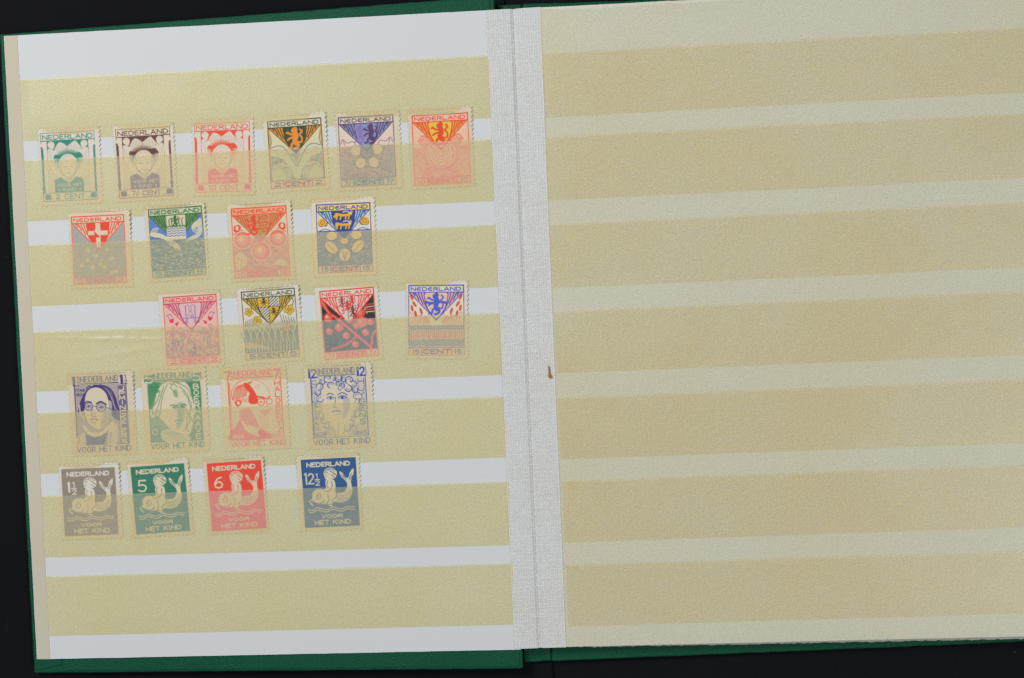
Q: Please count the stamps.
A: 22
